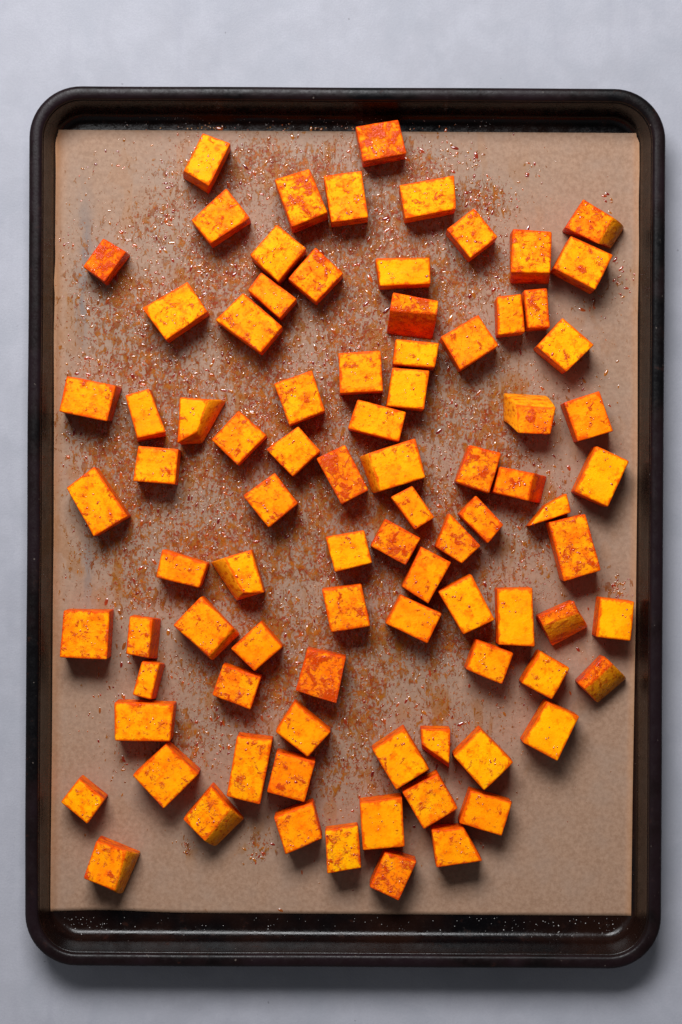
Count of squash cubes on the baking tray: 87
